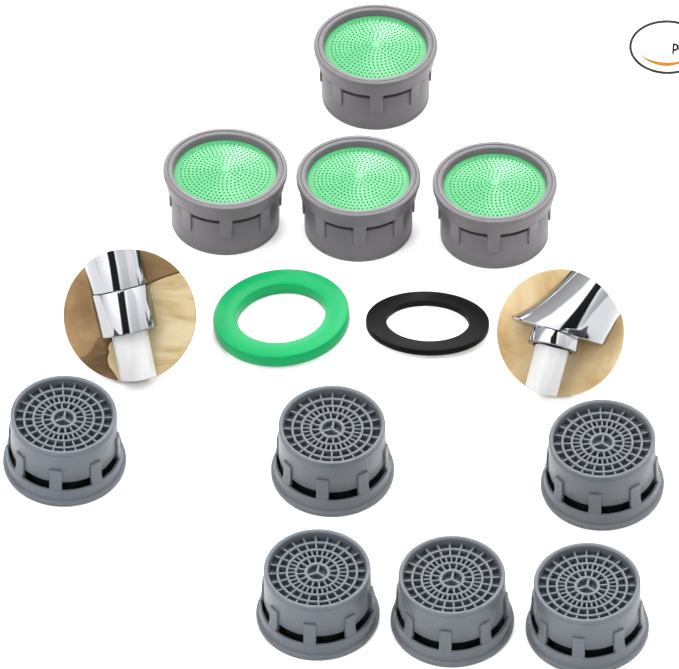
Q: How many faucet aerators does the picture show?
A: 10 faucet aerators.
